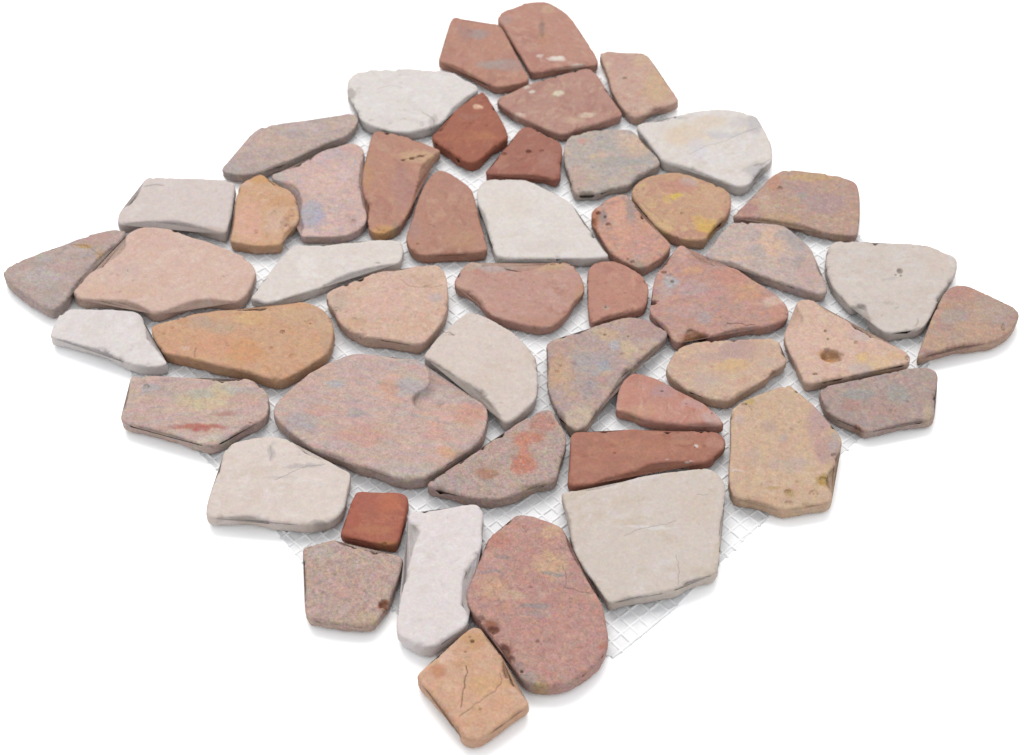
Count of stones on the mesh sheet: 49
